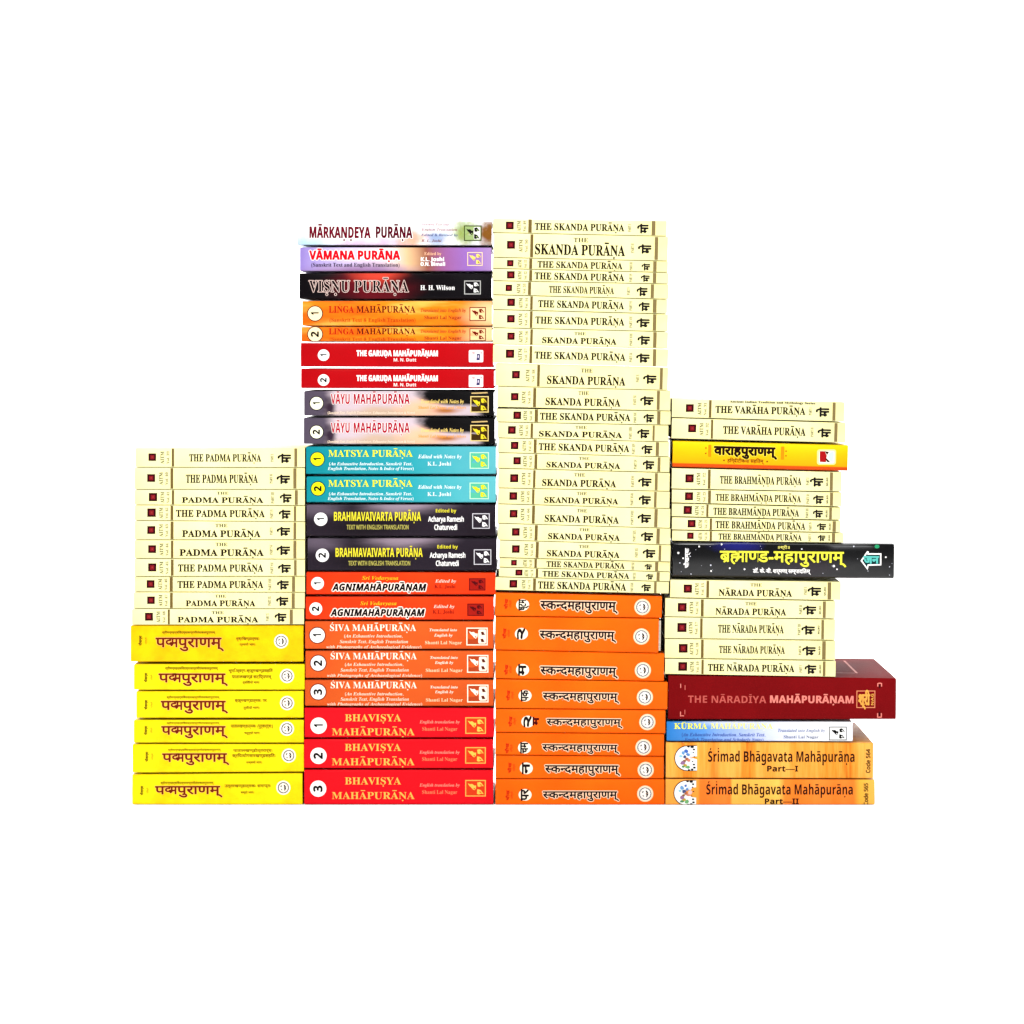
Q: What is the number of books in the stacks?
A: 86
